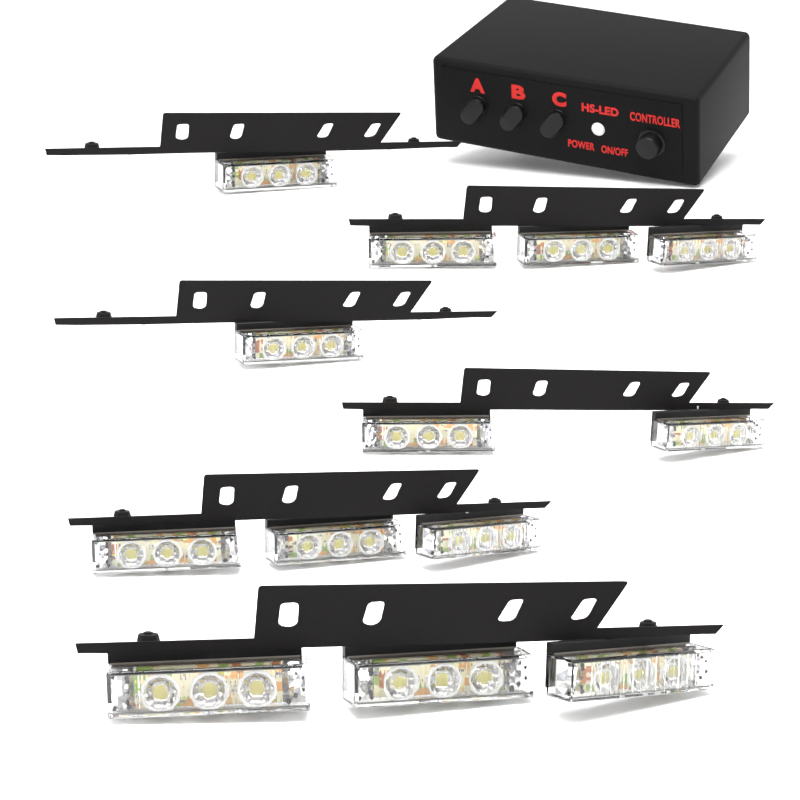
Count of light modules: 13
